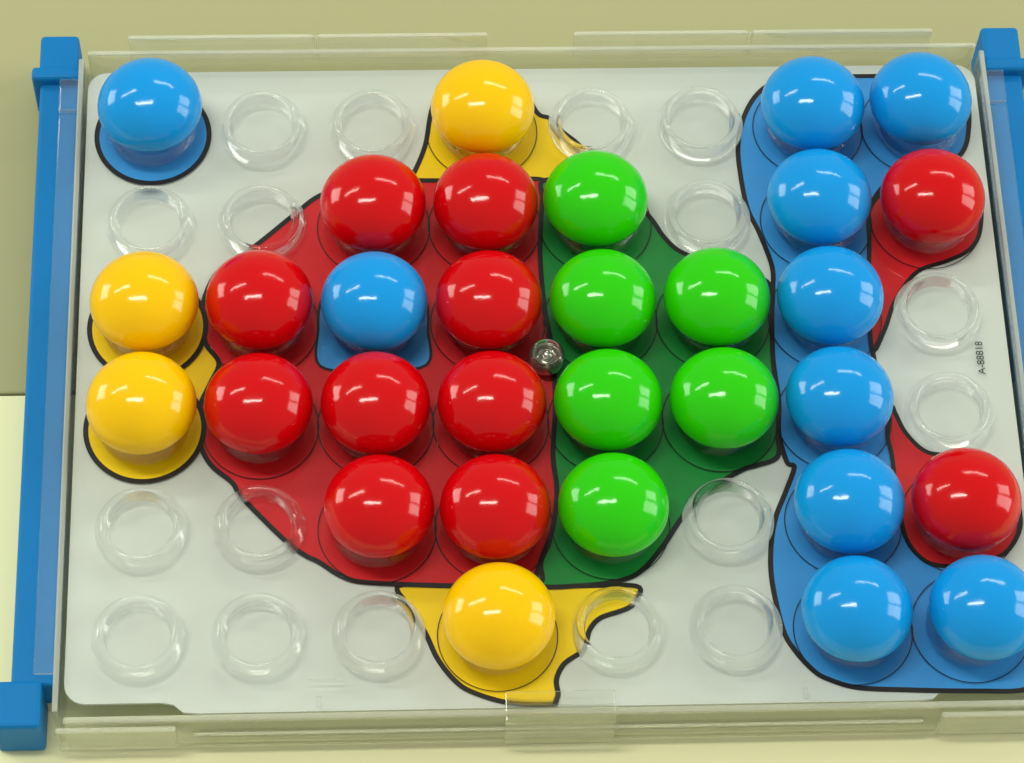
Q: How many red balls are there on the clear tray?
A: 11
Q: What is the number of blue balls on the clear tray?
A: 10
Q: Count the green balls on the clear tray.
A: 6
